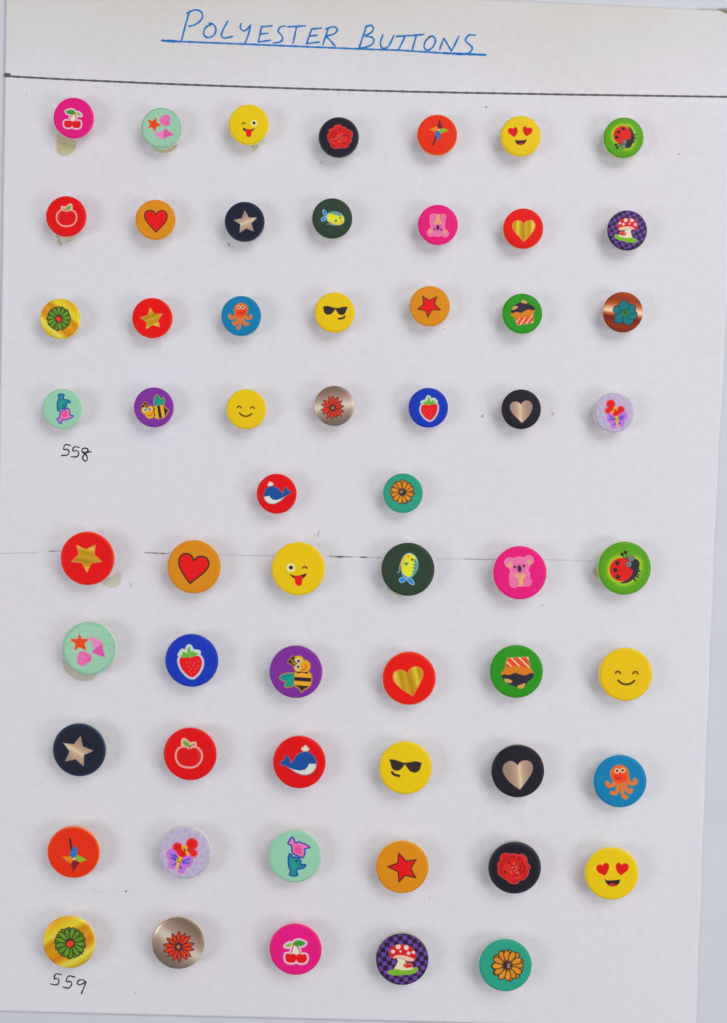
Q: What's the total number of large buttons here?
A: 29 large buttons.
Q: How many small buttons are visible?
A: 30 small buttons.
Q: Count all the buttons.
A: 59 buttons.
